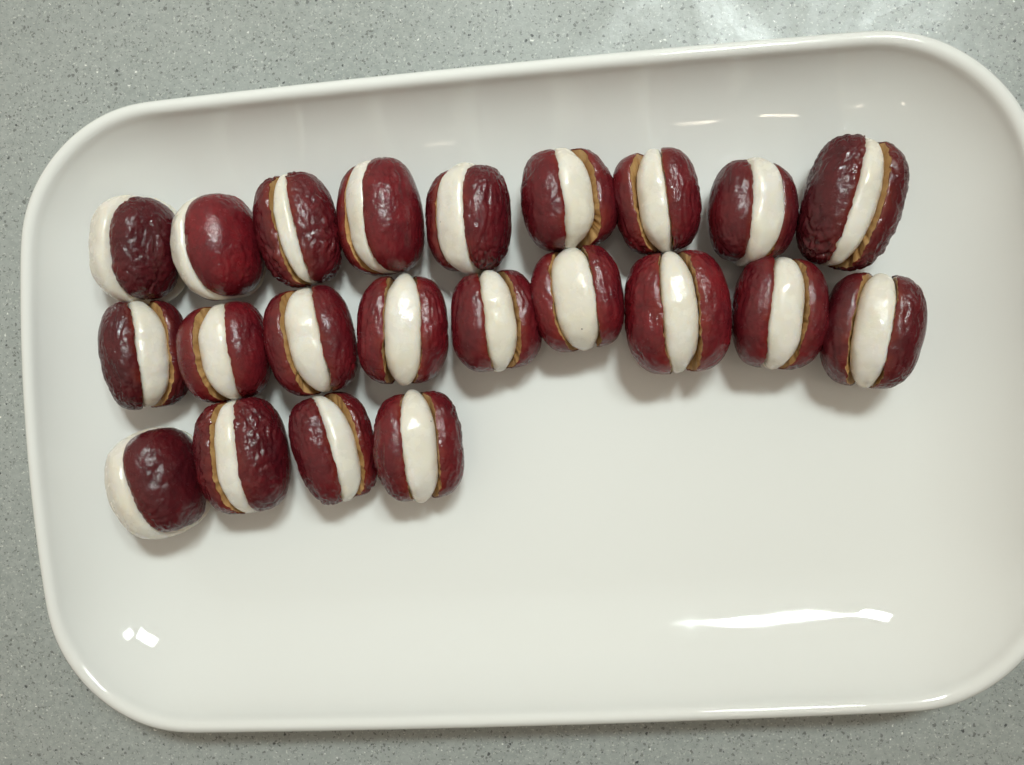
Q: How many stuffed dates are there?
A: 22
